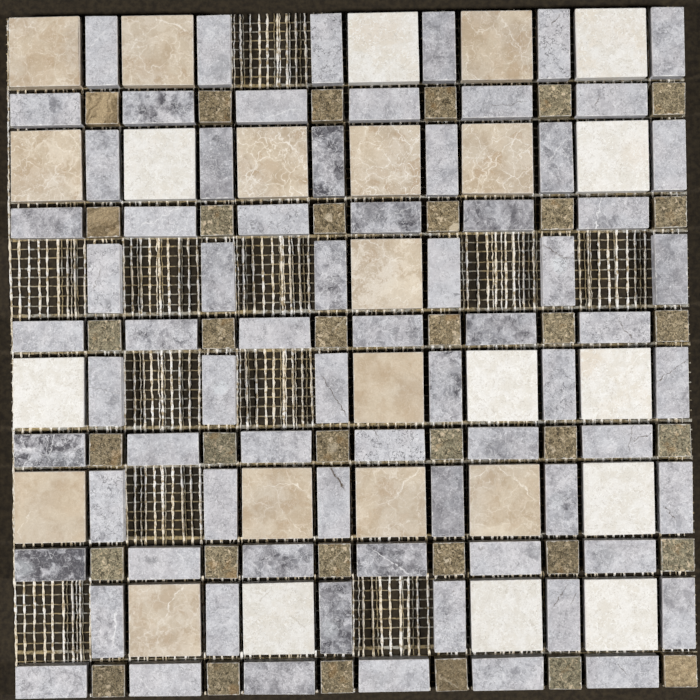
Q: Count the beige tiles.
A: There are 14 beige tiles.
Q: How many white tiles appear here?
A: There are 11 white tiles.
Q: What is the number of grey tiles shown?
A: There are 72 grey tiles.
